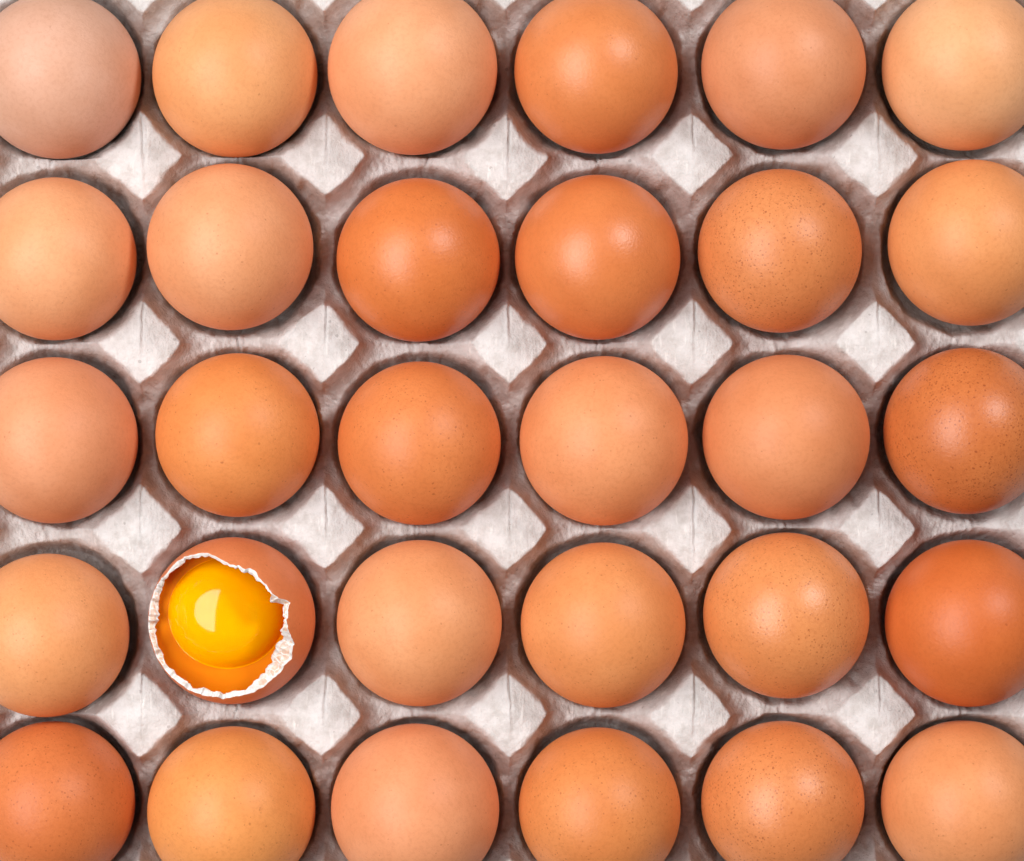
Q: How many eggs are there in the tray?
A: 30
